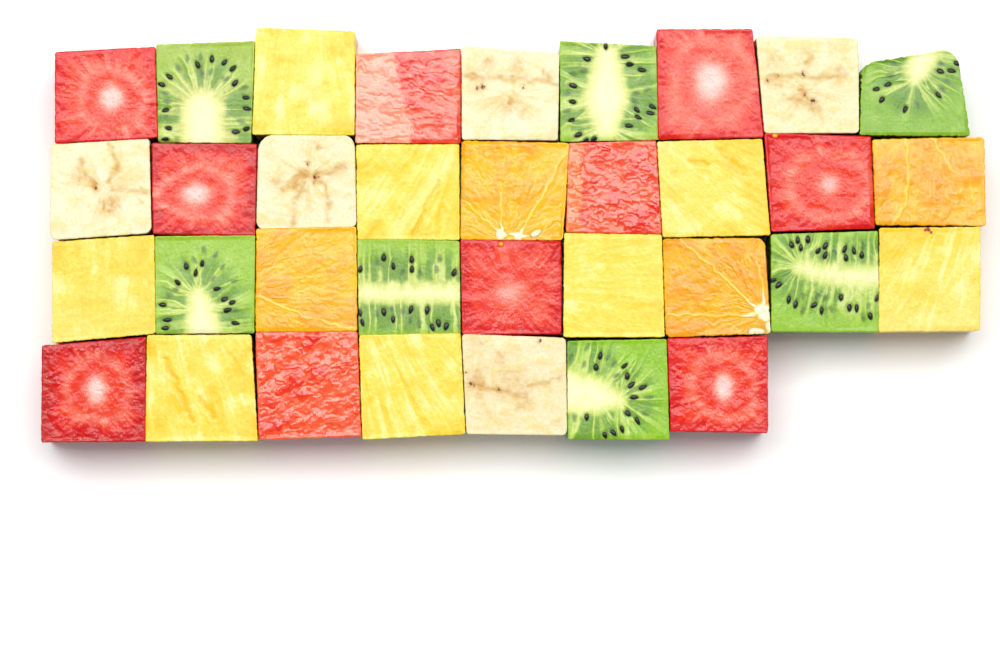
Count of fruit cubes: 34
